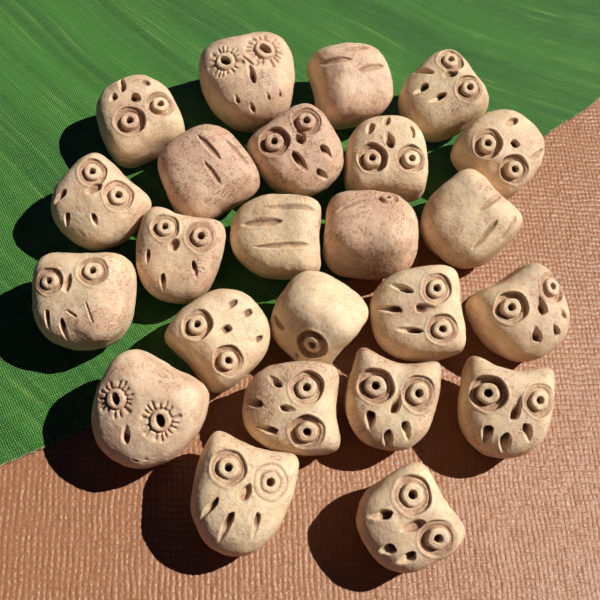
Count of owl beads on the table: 24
